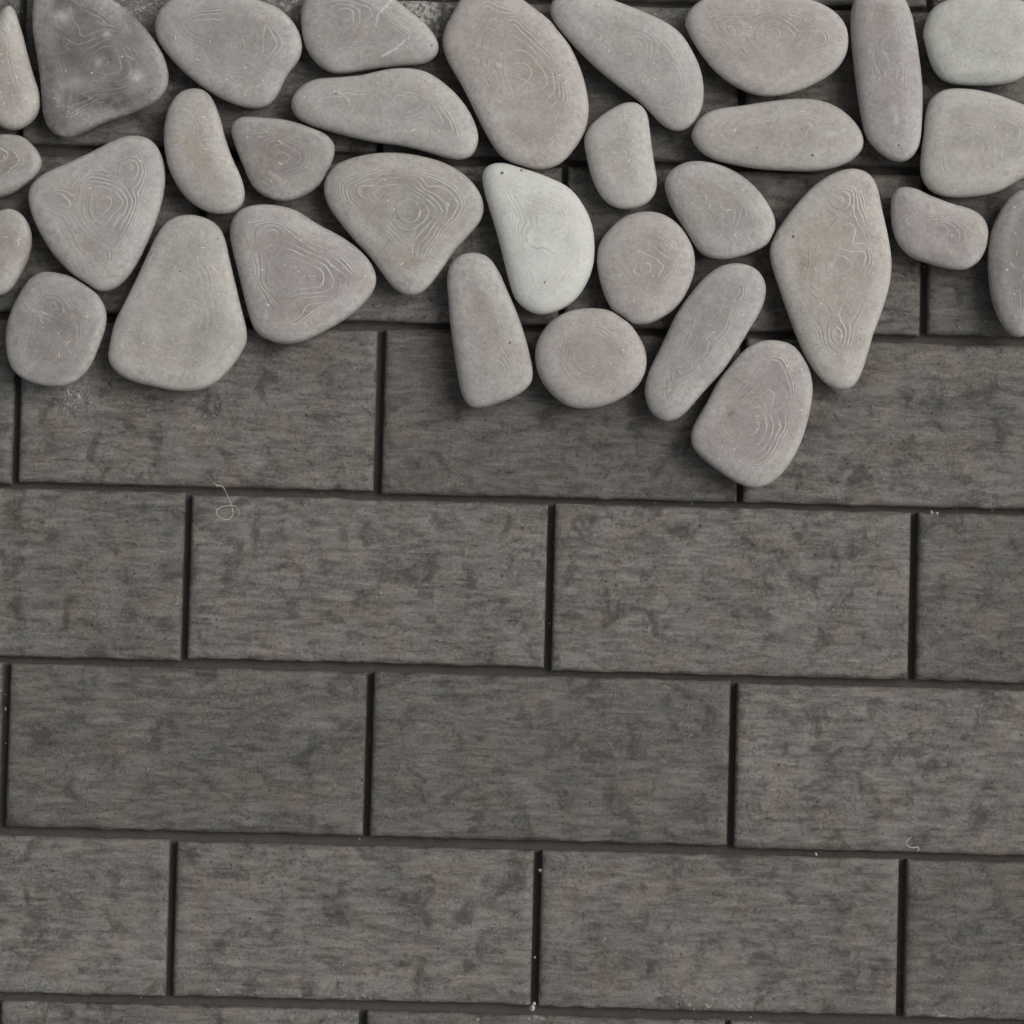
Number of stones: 32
